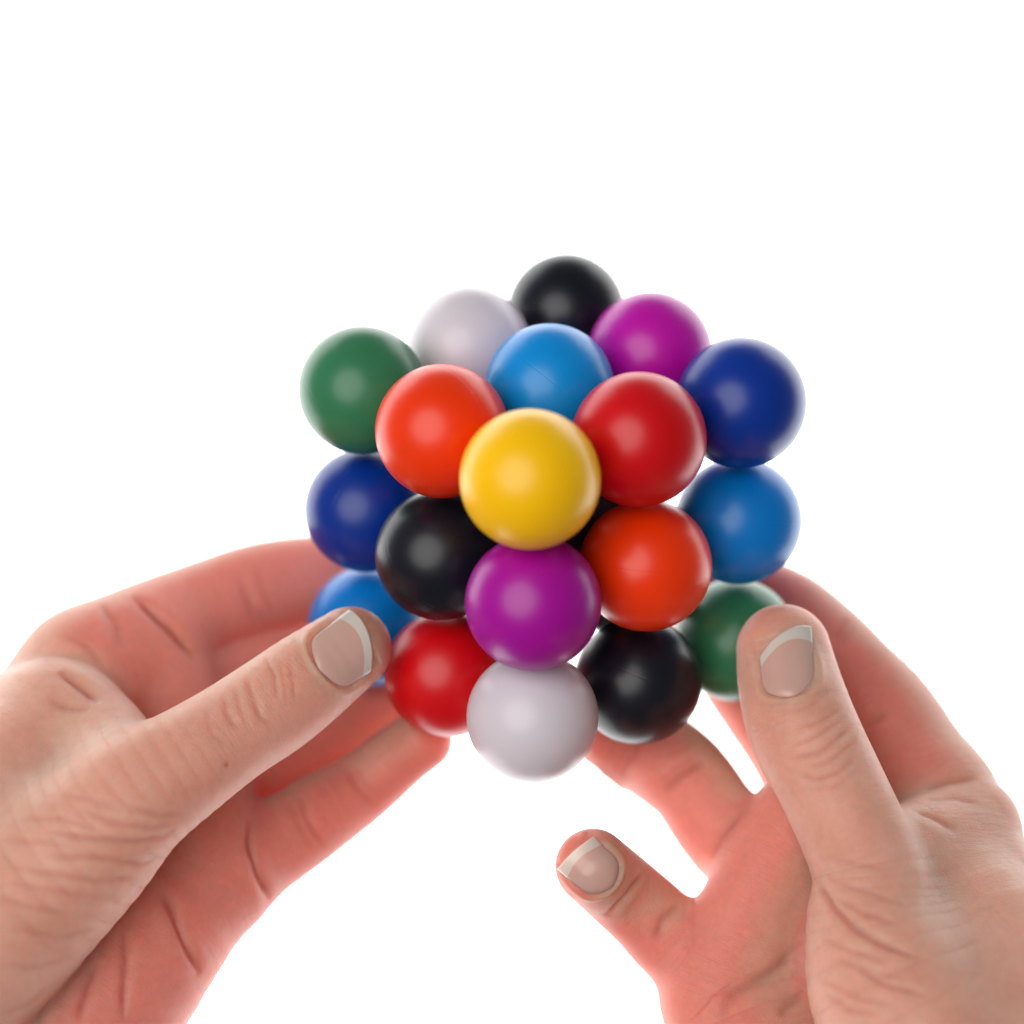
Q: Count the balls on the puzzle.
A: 19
